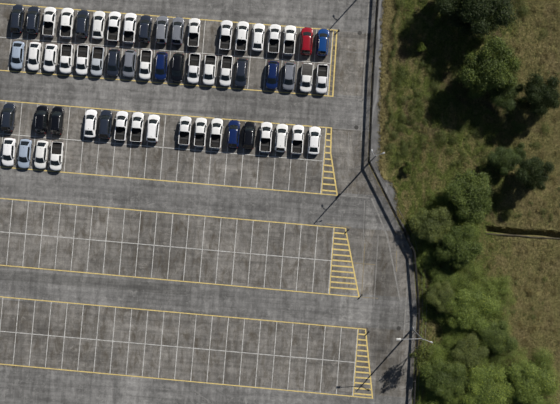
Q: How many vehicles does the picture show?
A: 59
